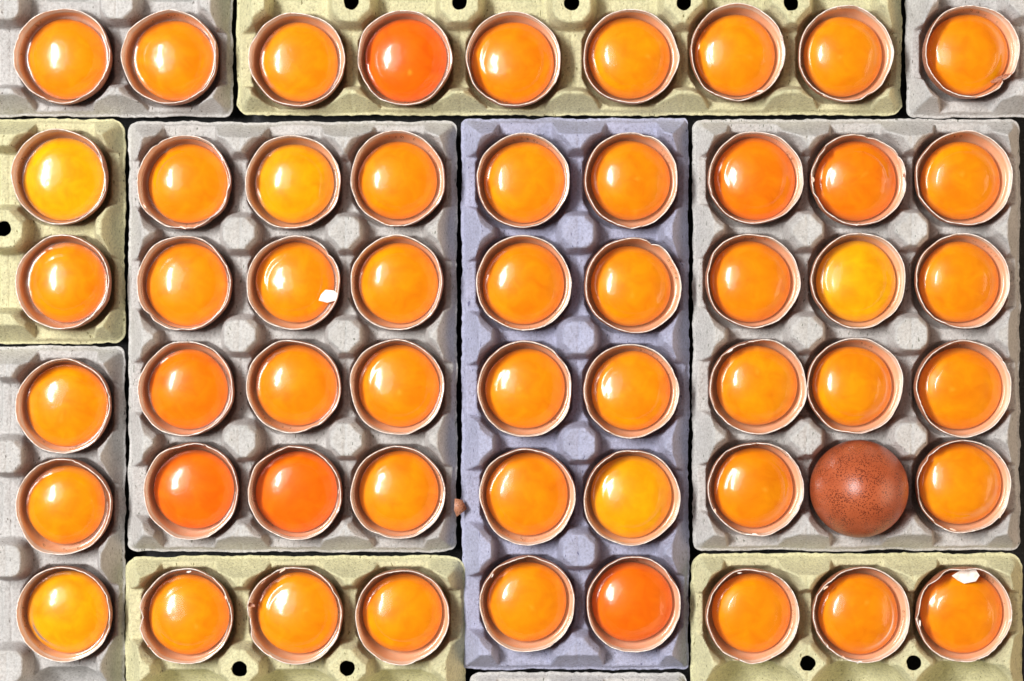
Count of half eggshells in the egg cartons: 53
